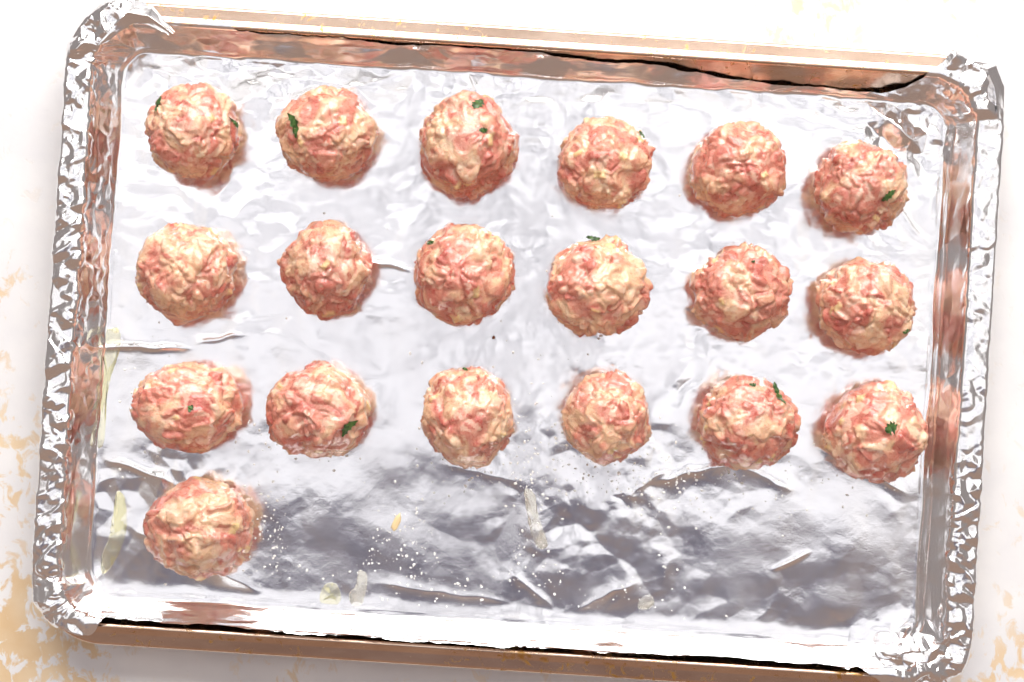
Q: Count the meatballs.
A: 19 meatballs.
